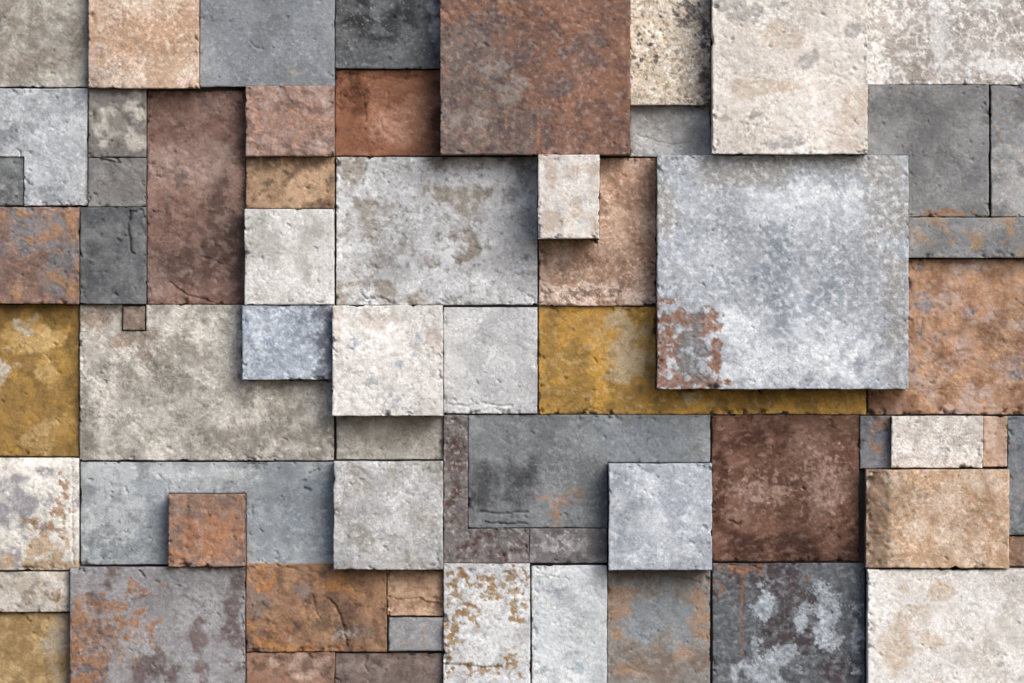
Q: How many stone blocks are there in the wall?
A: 64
